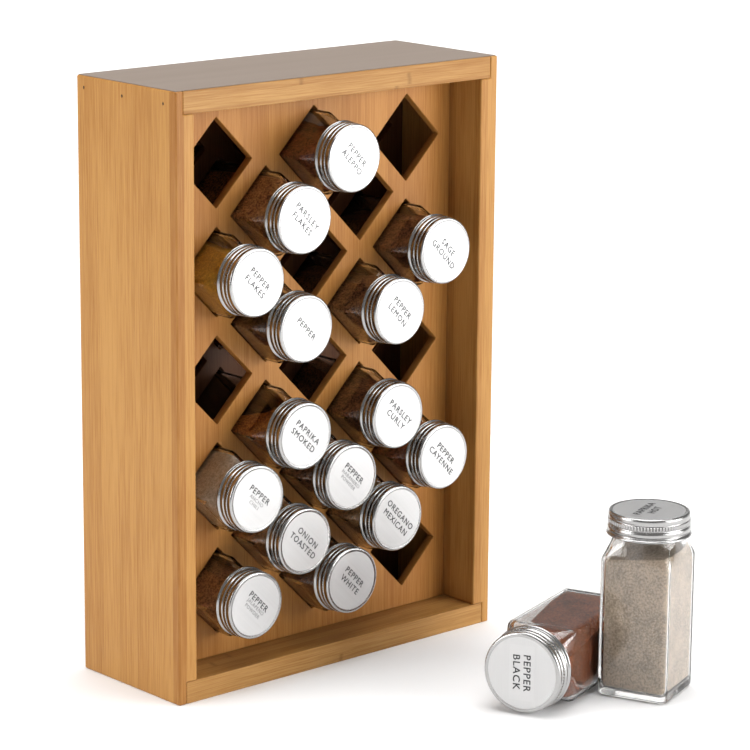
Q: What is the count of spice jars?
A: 17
